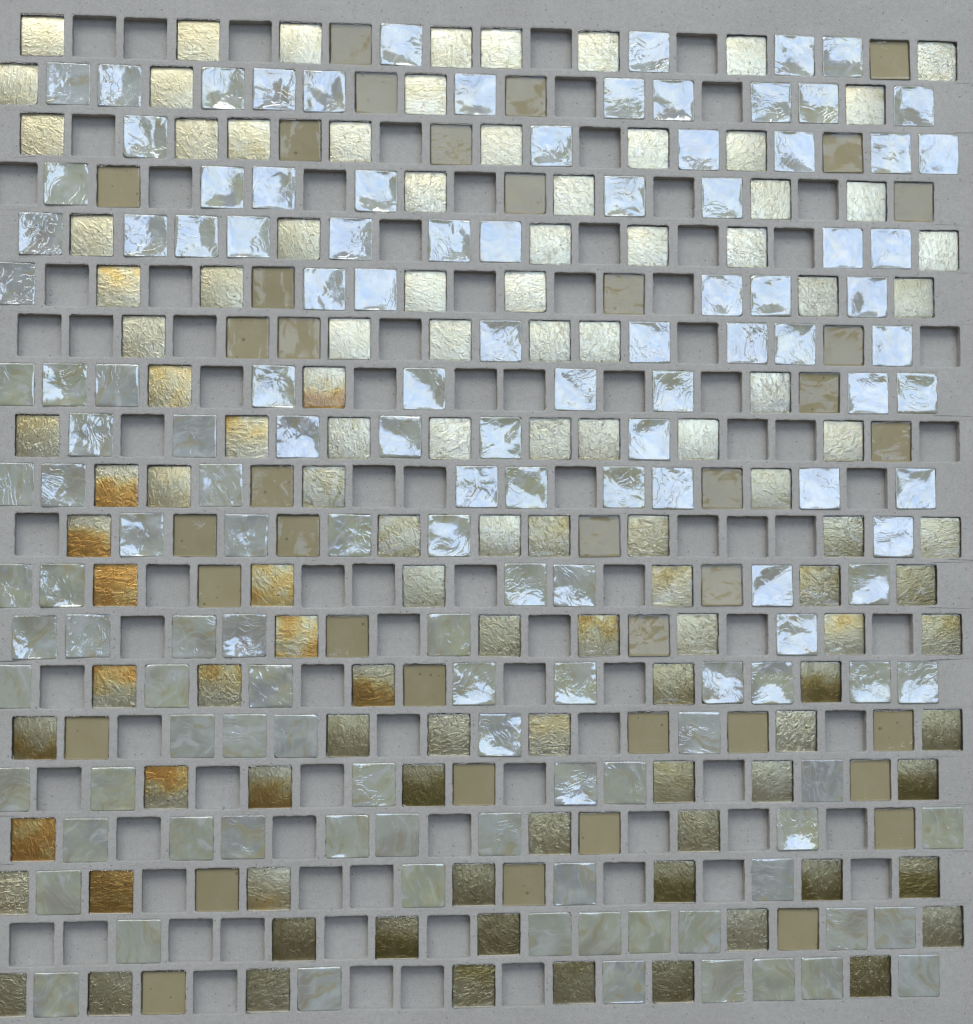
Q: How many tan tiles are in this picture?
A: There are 39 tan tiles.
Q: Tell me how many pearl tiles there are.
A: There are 134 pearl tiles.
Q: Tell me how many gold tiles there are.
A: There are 113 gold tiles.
